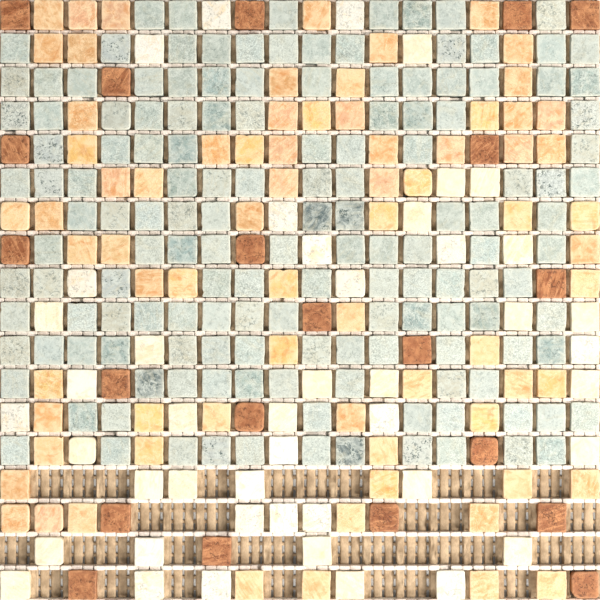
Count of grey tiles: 148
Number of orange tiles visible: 73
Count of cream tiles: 45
